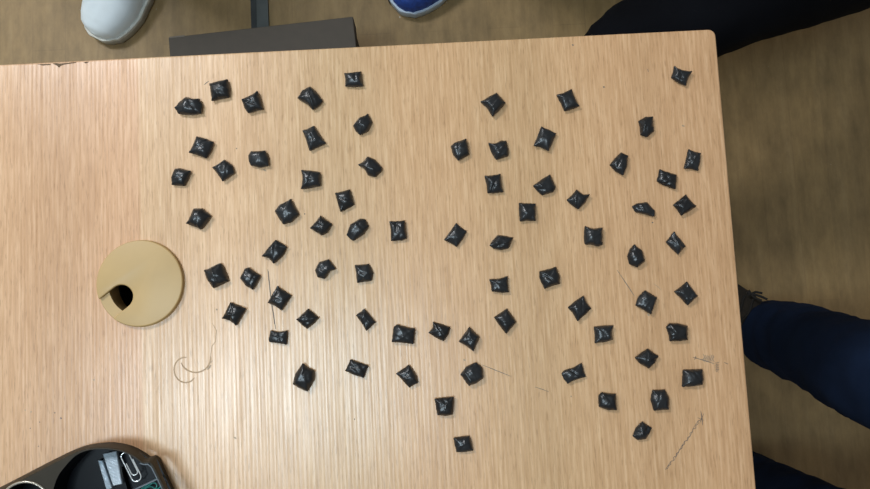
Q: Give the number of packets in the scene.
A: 73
